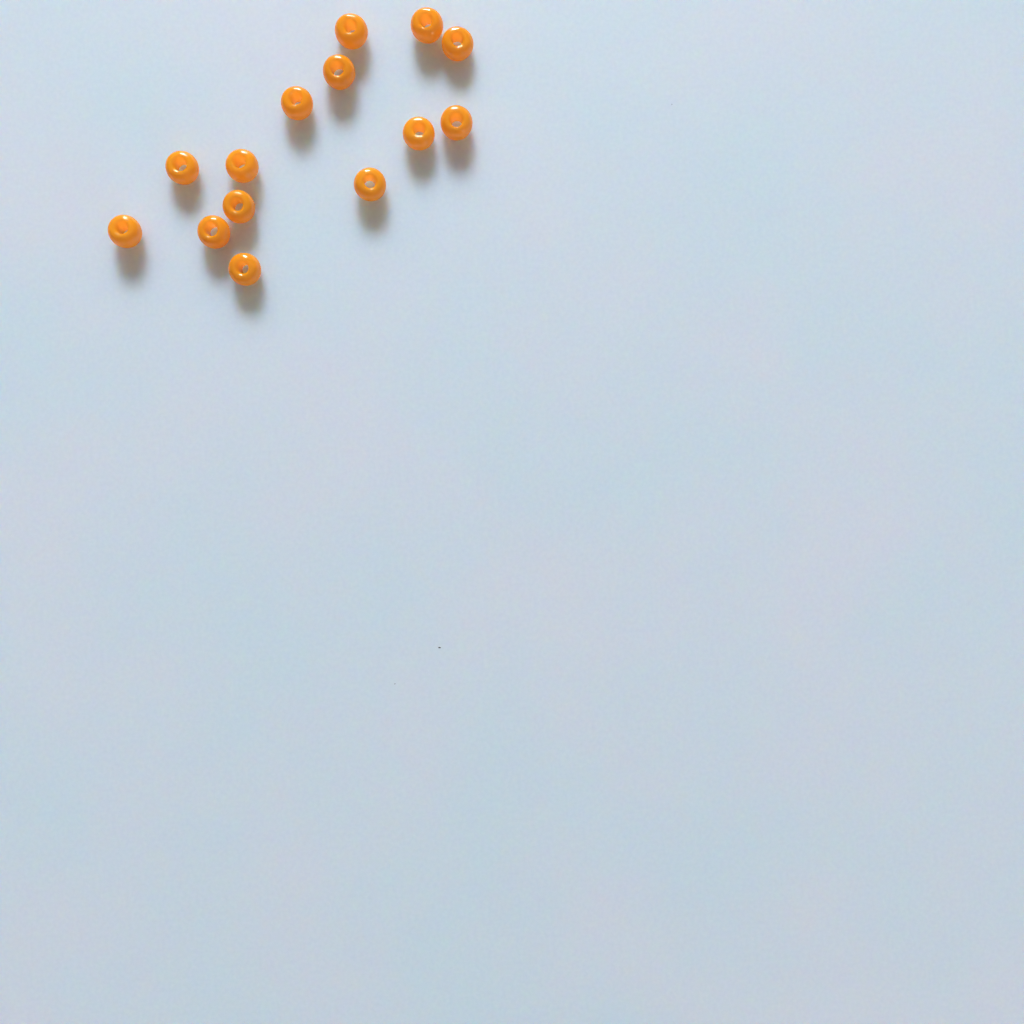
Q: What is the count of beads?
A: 14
